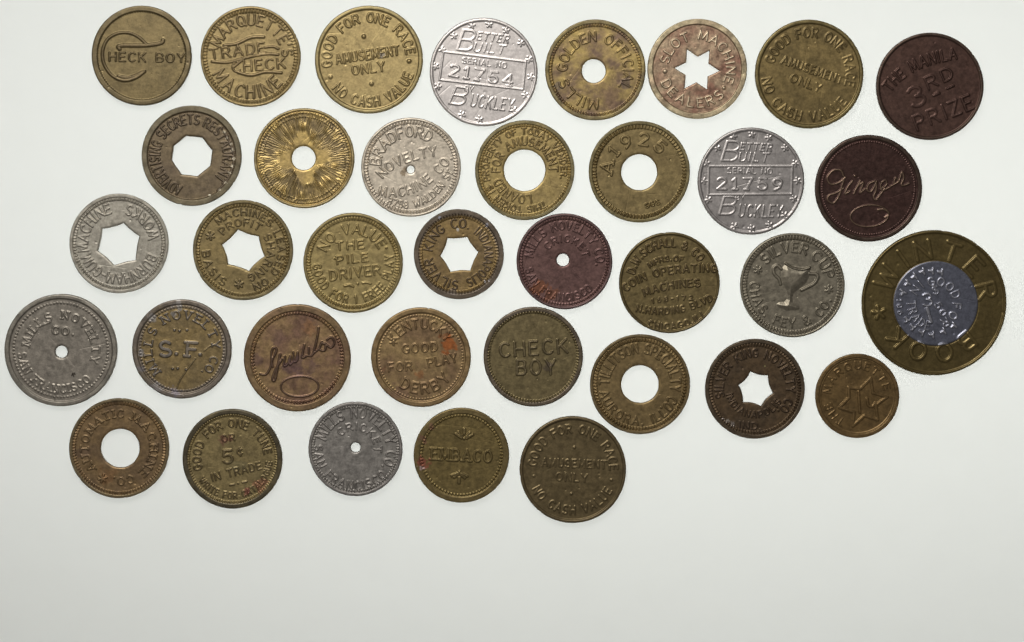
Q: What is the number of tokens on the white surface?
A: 36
